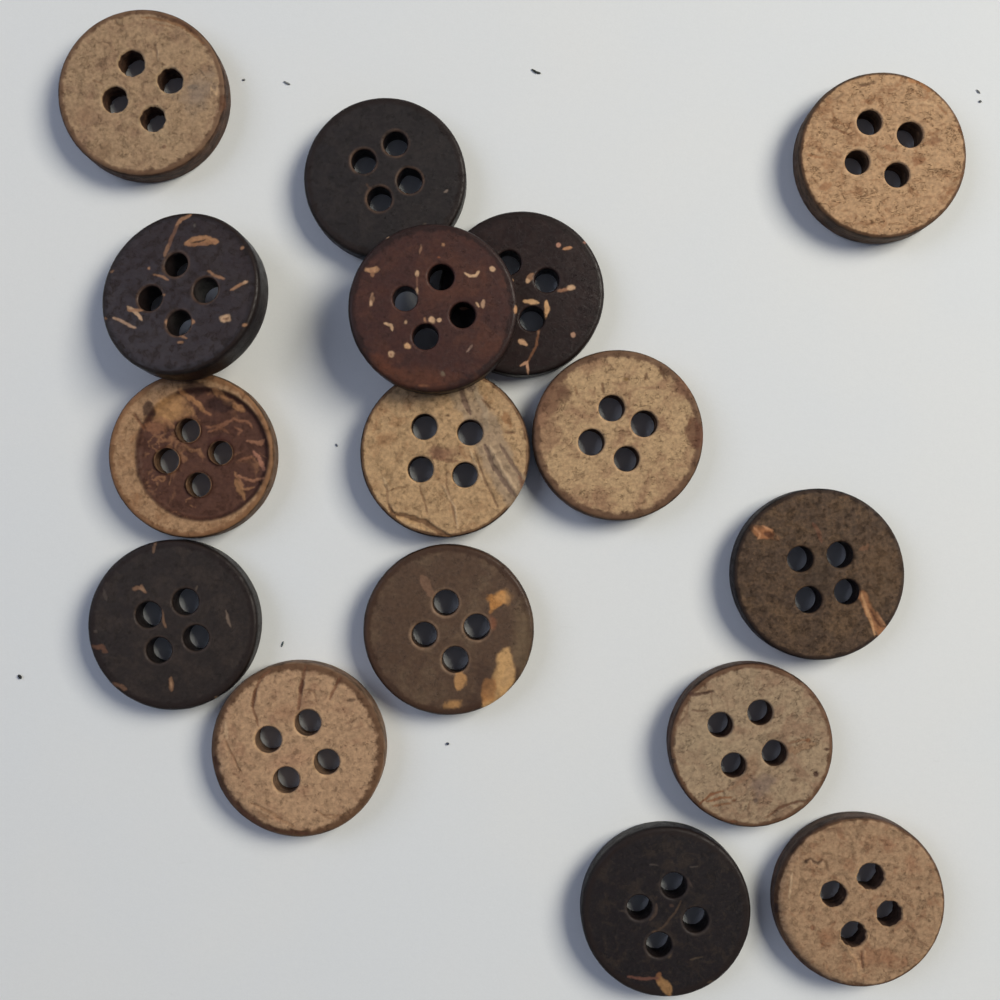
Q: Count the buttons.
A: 16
